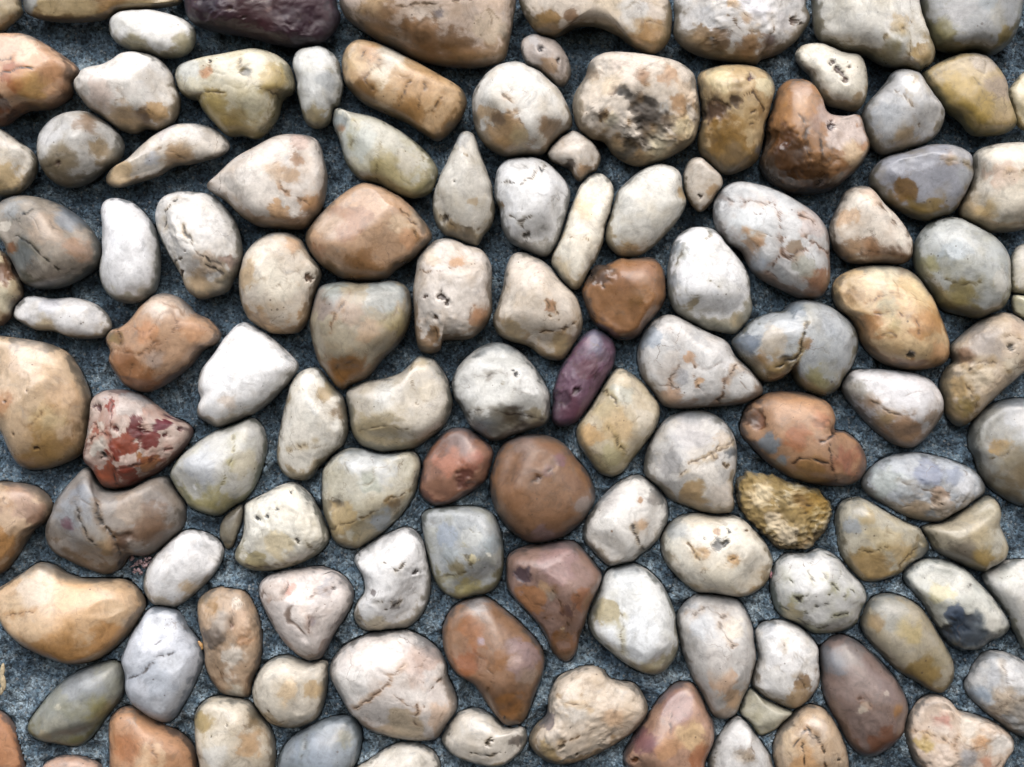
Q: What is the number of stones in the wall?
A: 118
